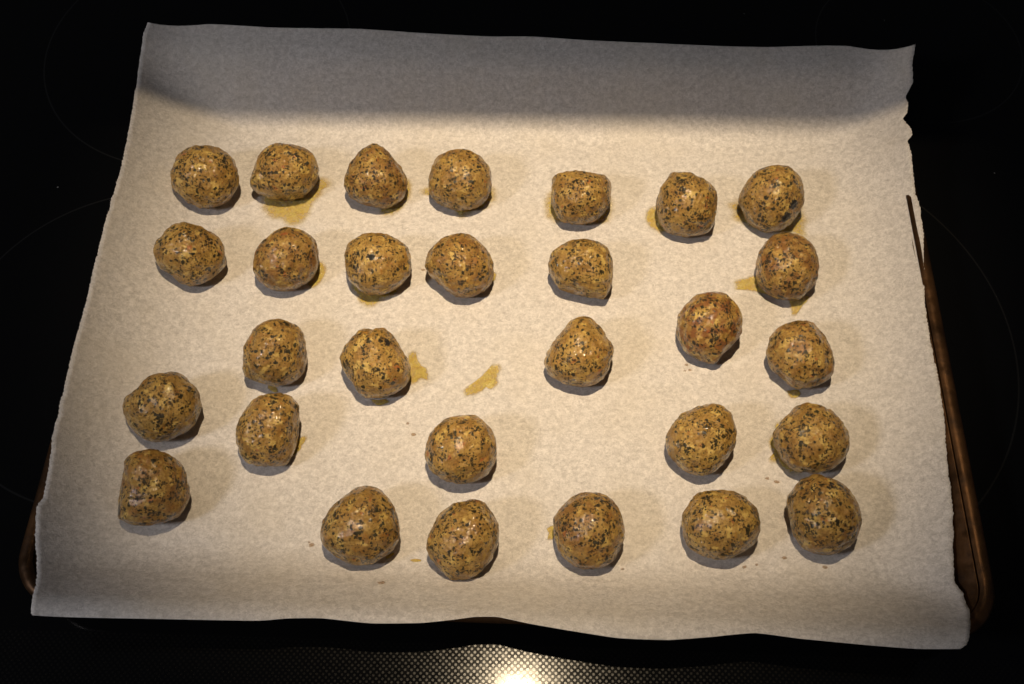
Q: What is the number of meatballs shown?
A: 29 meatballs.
